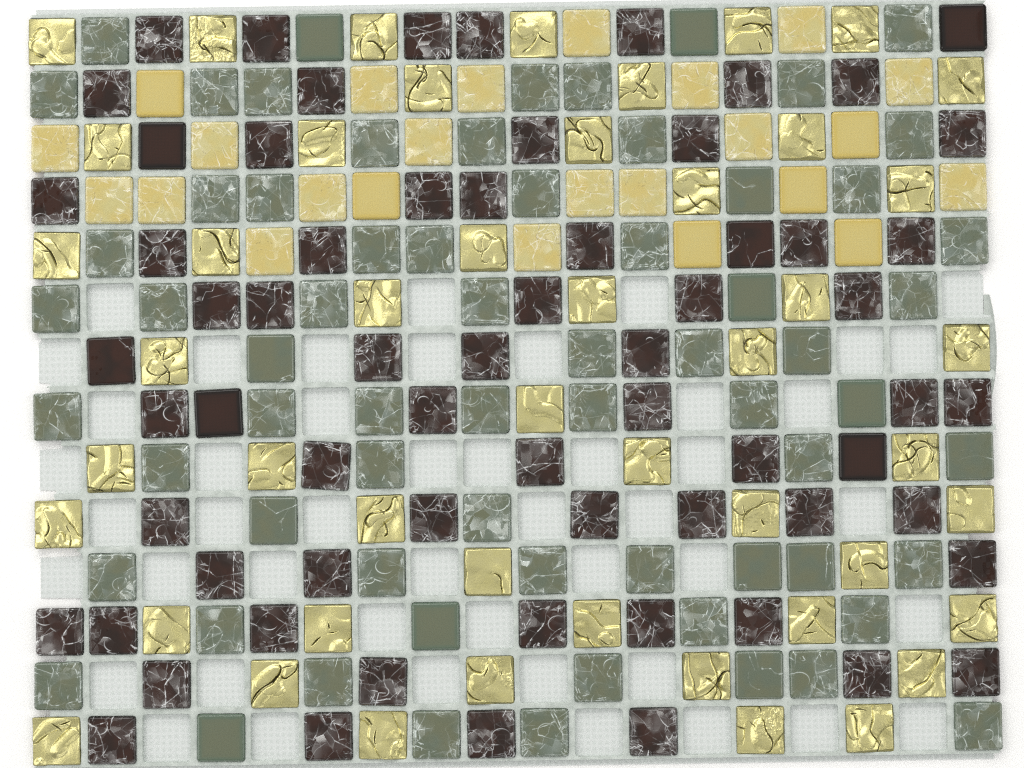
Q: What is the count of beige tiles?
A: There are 24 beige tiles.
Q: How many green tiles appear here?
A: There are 67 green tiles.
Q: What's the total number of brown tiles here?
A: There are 66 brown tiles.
